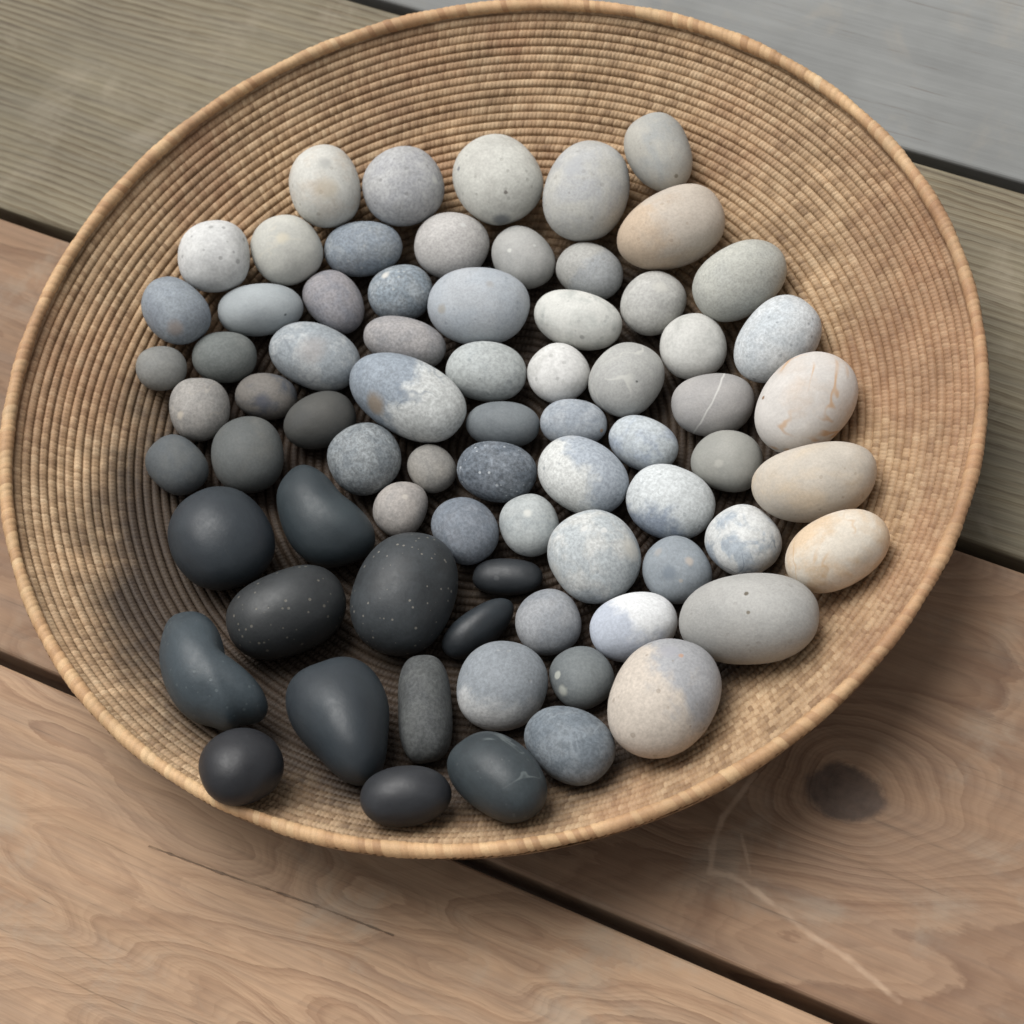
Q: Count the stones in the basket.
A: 73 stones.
